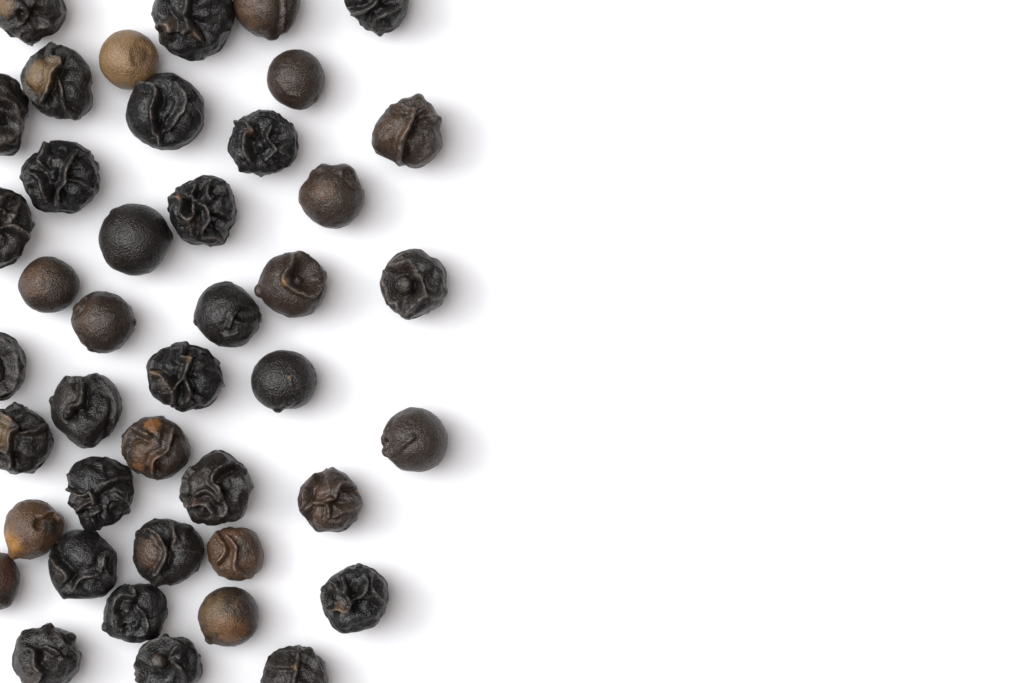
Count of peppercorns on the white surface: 42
